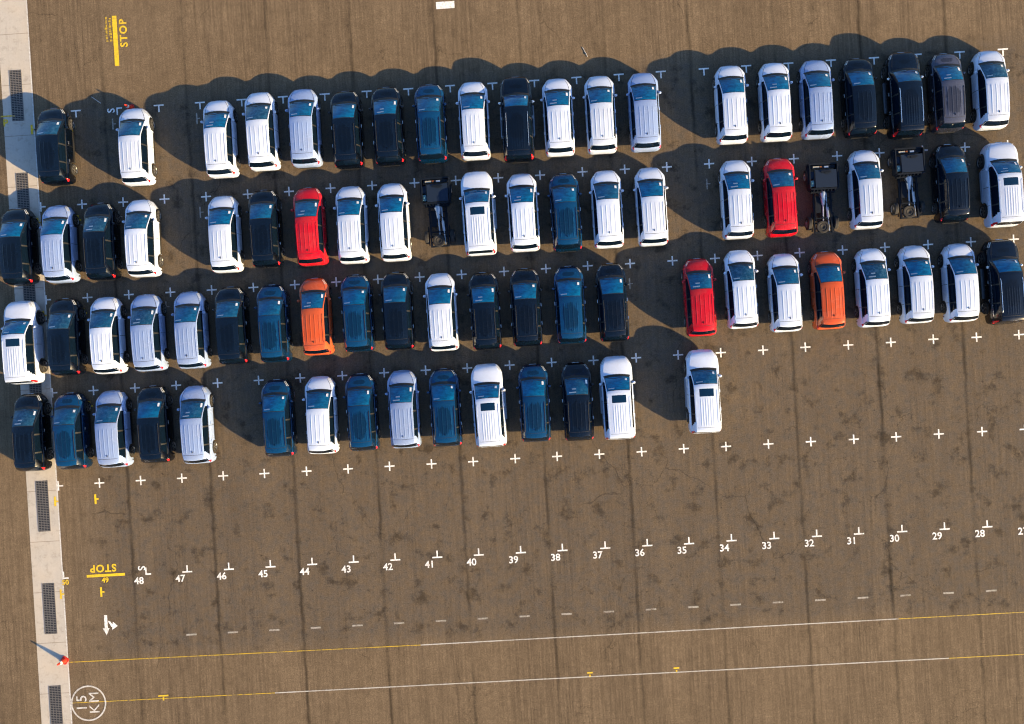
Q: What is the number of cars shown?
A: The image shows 77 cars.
